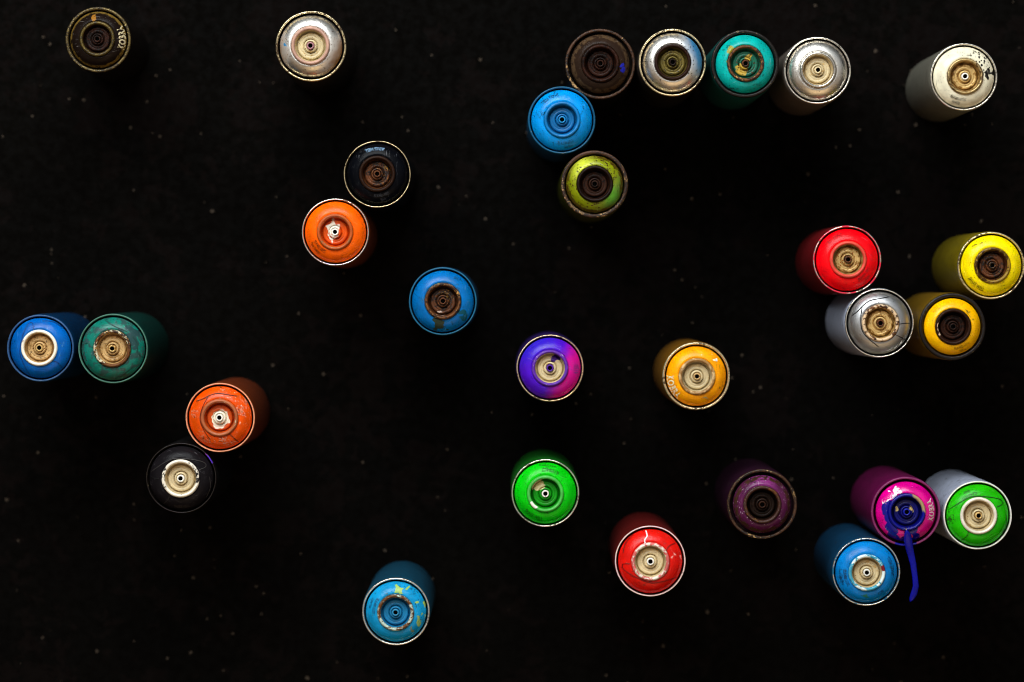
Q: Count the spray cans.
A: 29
